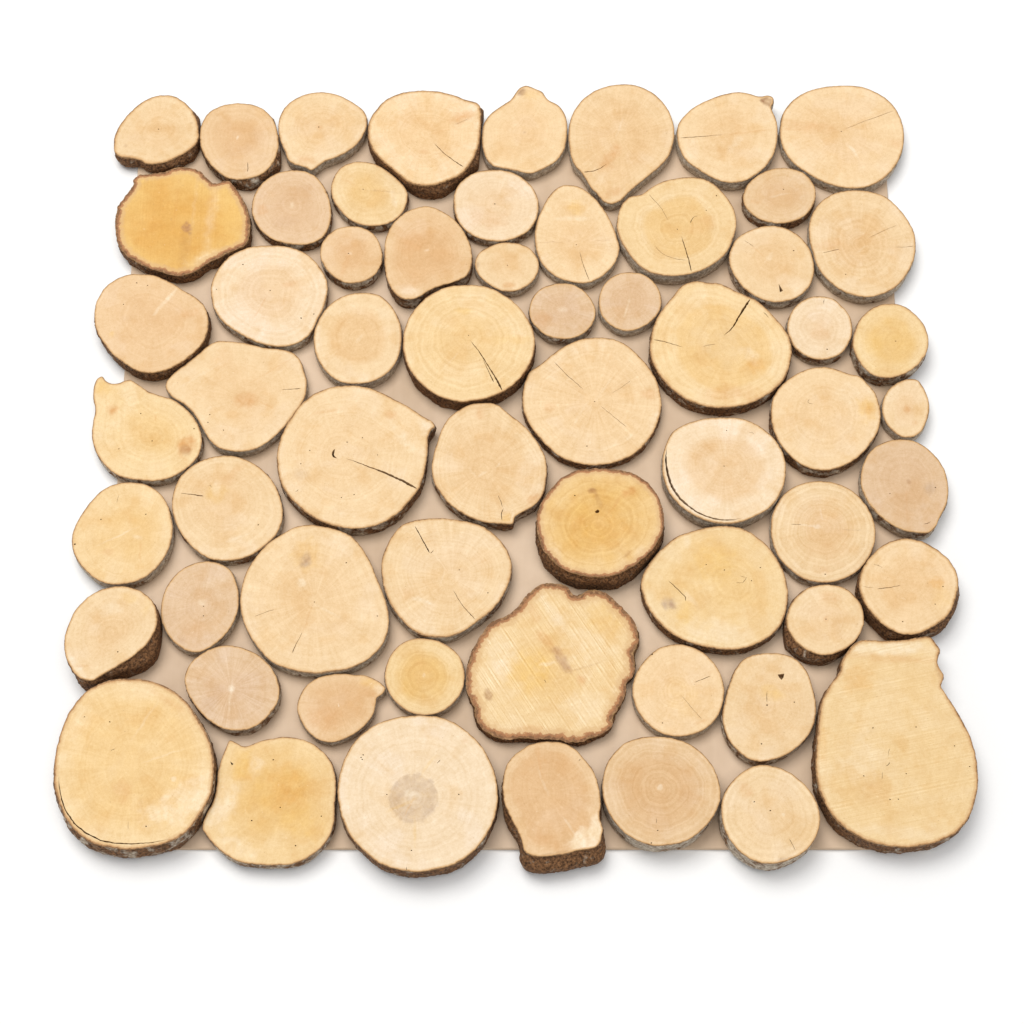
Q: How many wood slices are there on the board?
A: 62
